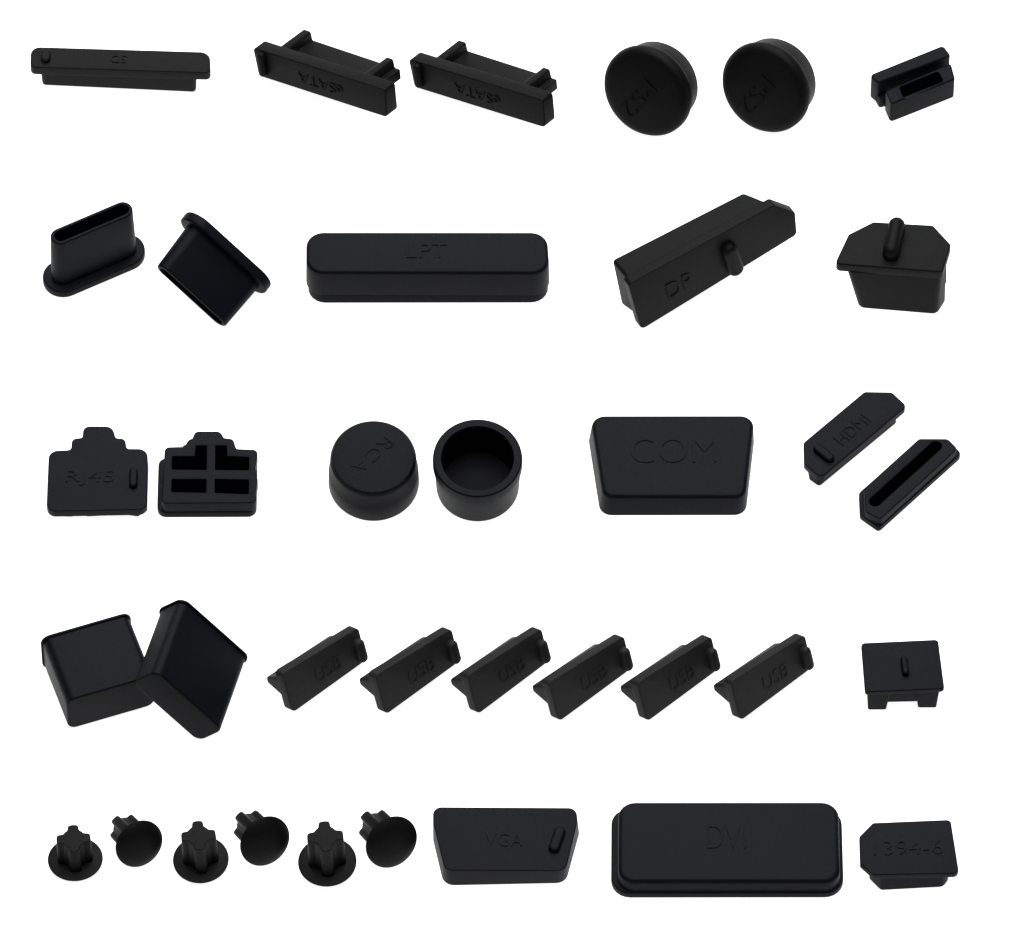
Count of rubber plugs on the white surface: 36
